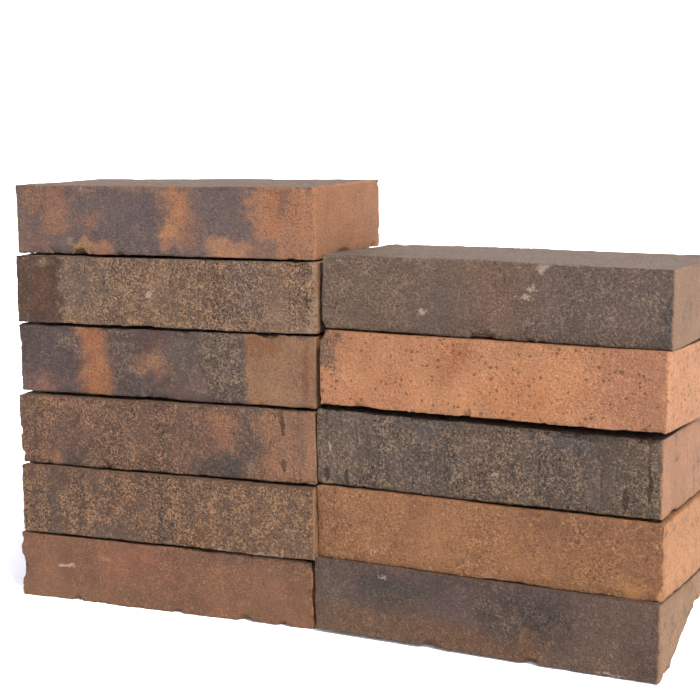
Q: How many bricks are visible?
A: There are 11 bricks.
